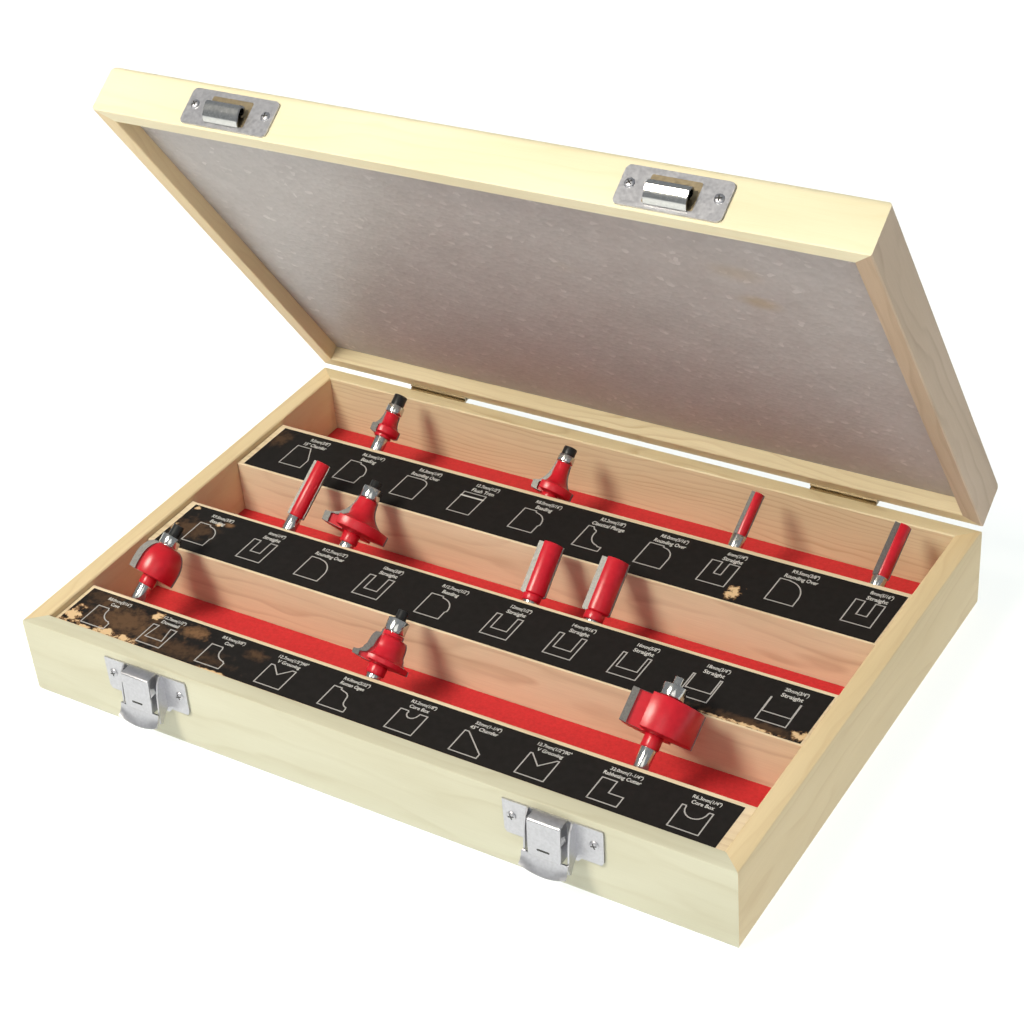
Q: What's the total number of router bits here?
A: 11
